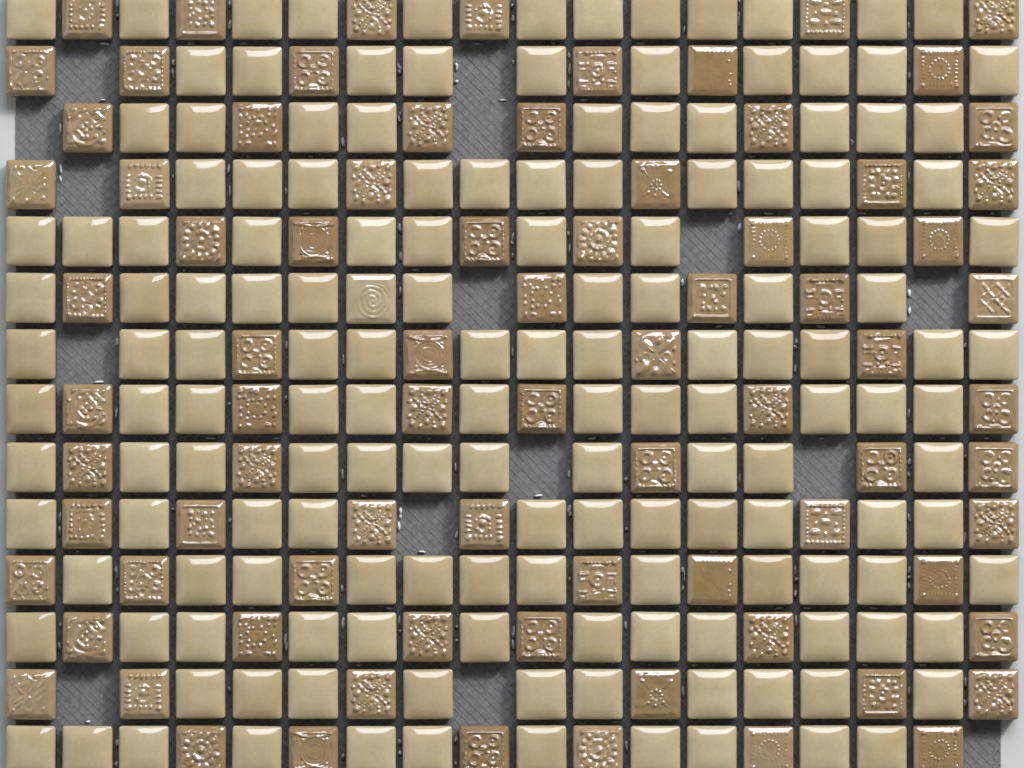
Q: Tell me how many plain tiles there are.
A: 156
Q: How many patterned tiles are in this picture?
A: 81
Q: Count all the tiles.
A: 237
